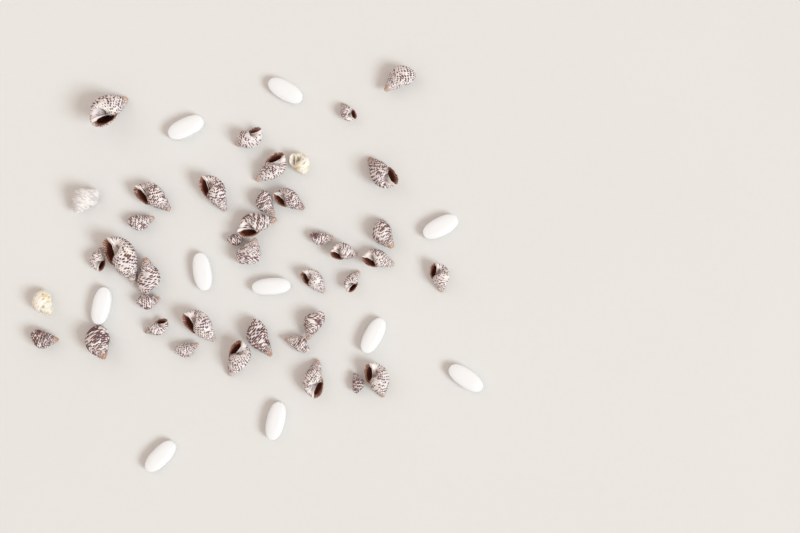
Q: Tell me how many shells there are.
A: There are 40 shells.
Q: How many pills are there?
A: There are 10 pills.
